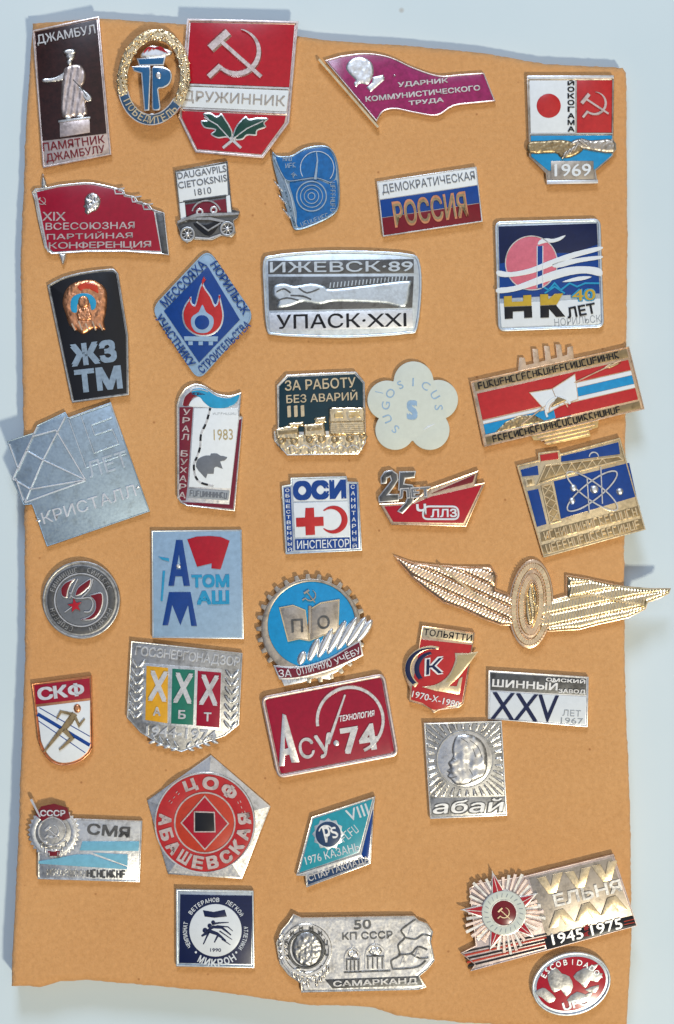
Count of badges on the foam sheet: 38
